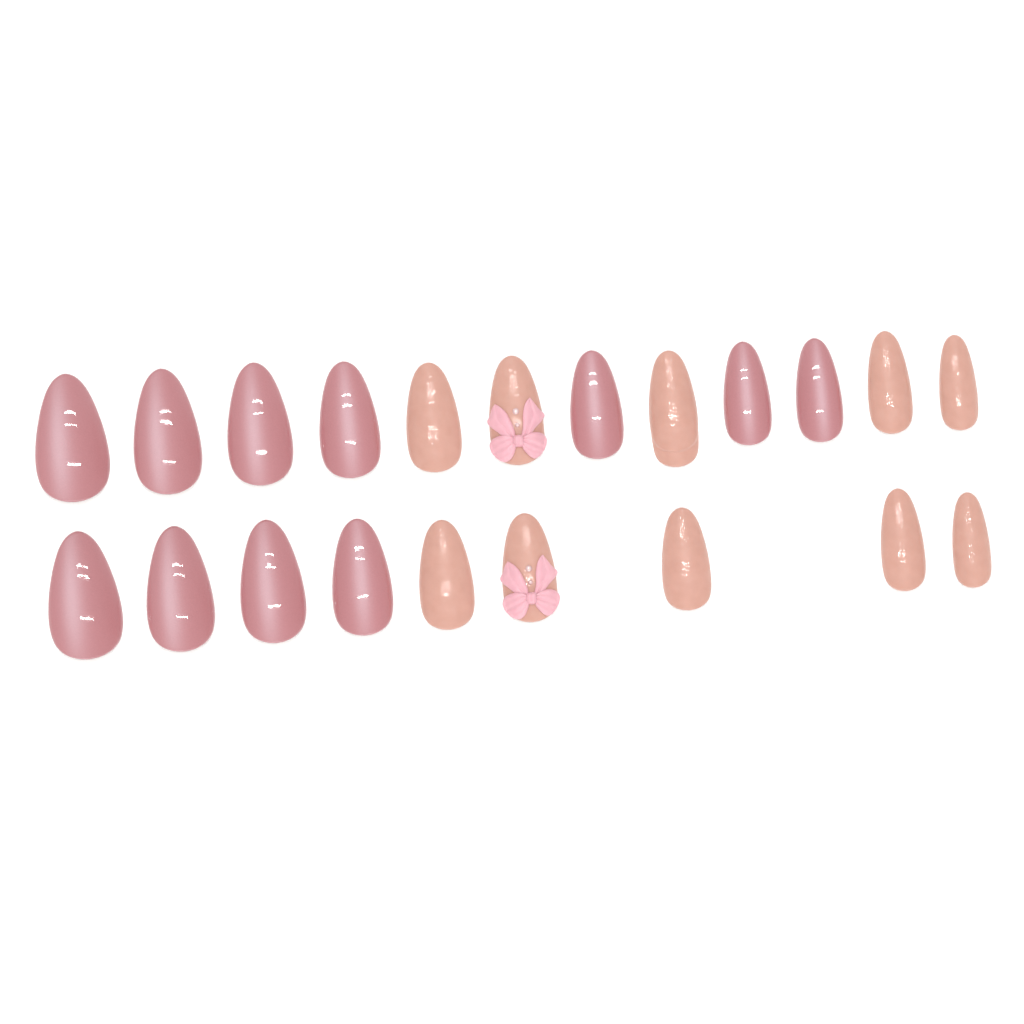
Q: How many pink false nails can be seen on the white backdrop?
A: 11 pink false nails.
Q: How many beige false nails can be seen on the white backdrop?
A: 10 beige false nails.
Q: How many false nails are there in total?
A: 21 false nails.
